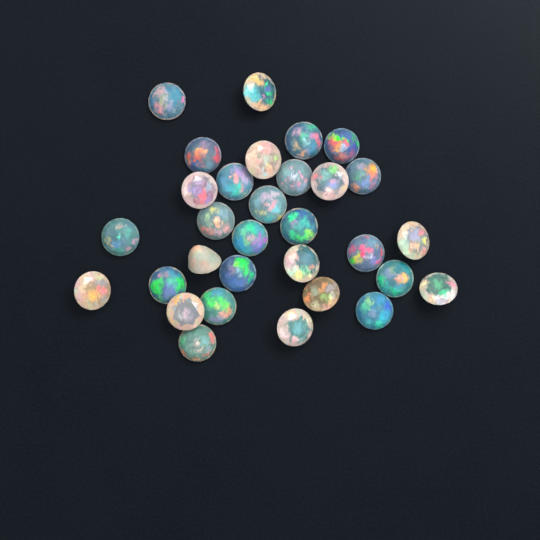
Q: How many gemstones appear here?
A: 31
